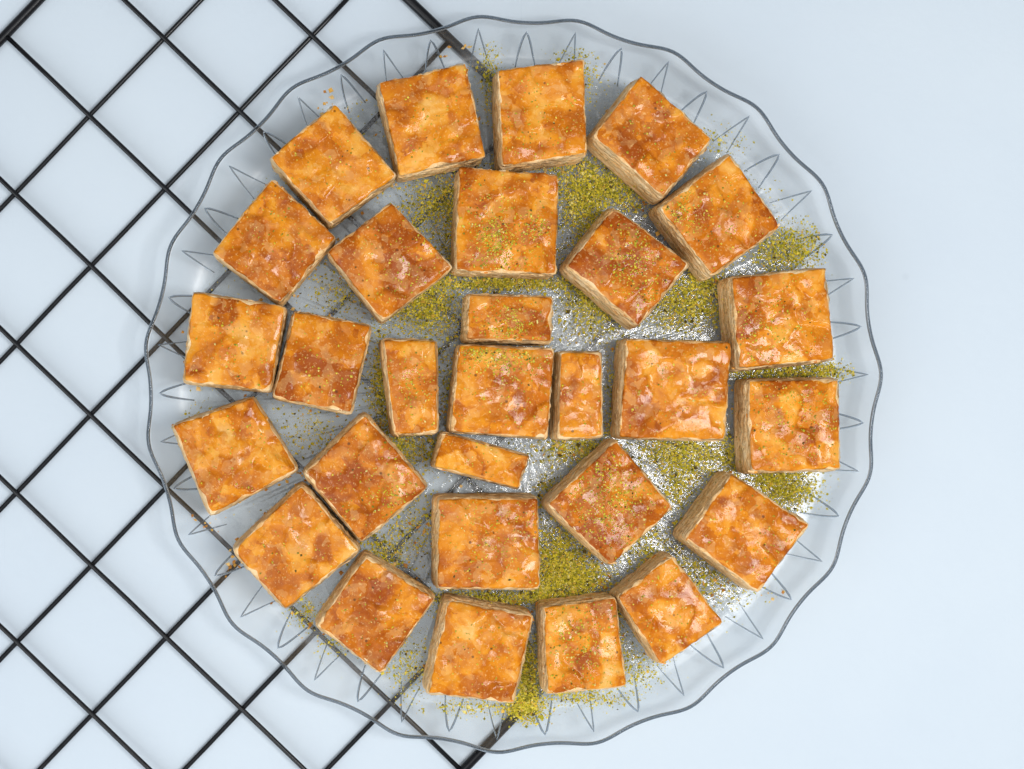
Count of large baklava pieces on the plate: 25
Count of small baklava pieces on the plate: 4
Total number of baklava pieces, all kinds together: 29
